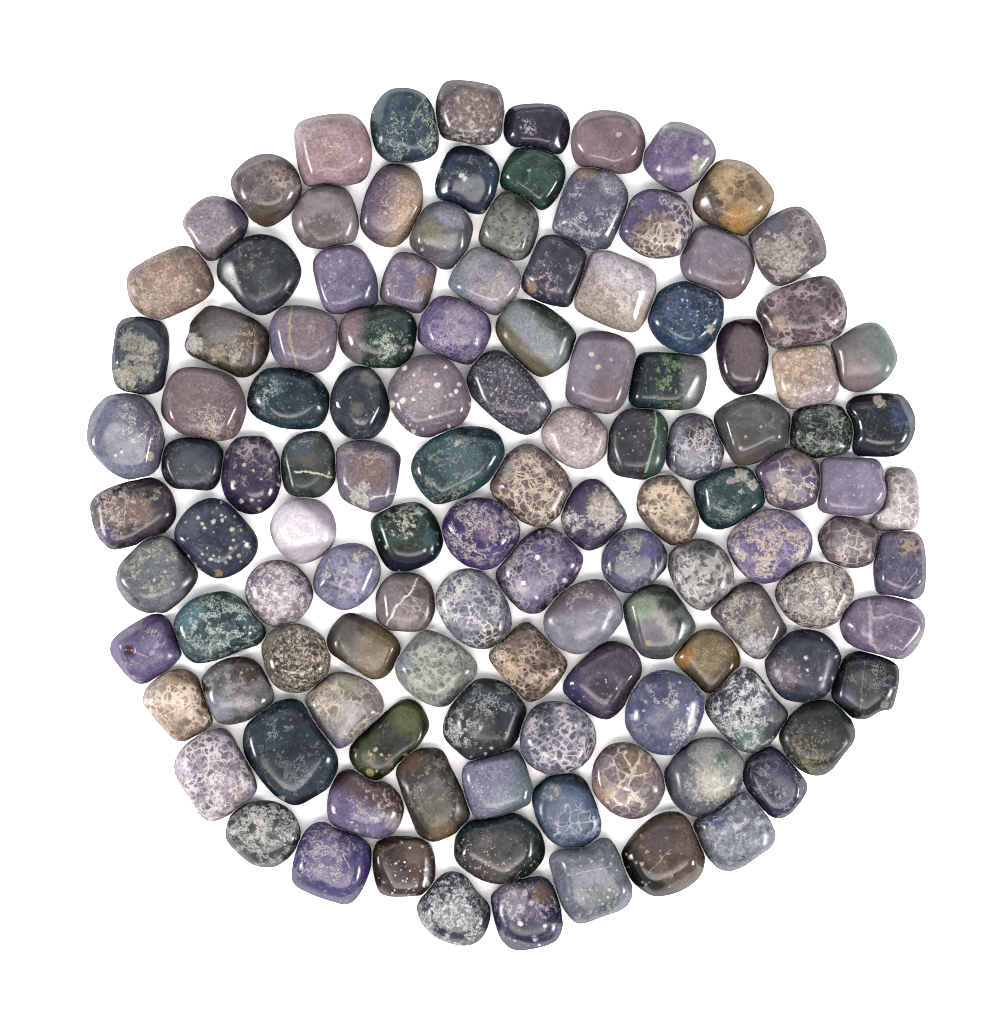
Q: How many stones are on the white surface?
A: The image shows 121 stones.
